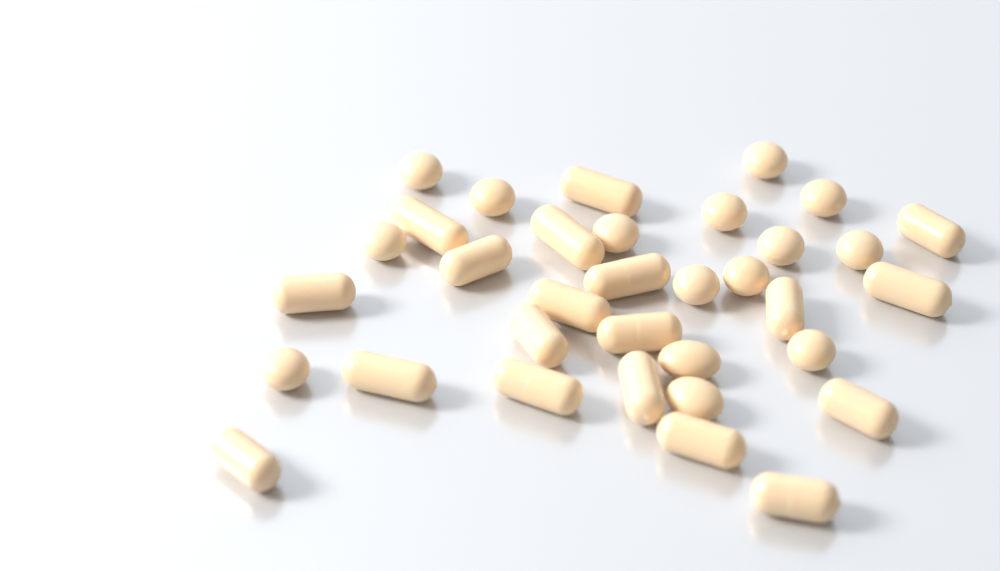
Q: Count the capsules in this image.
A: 19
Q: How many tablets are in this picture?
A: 15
